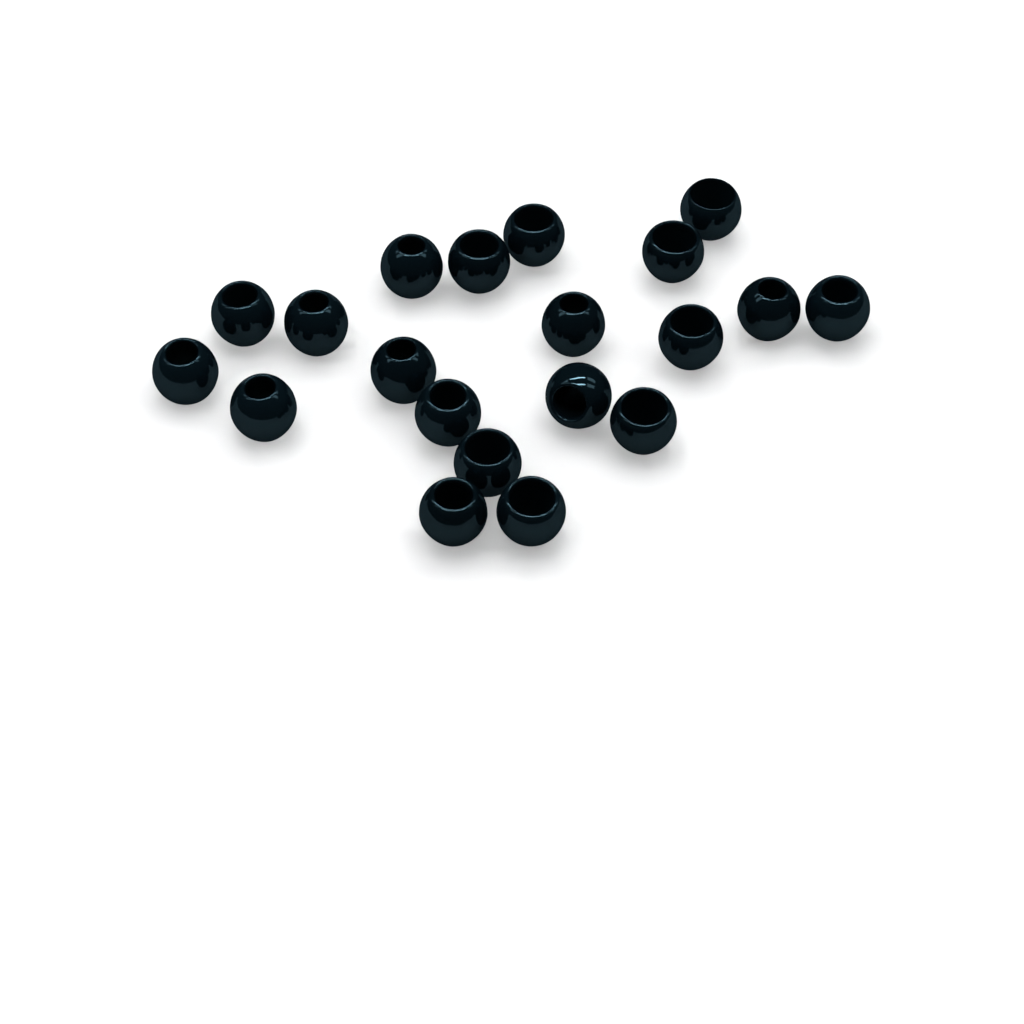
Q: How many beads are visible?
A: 20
